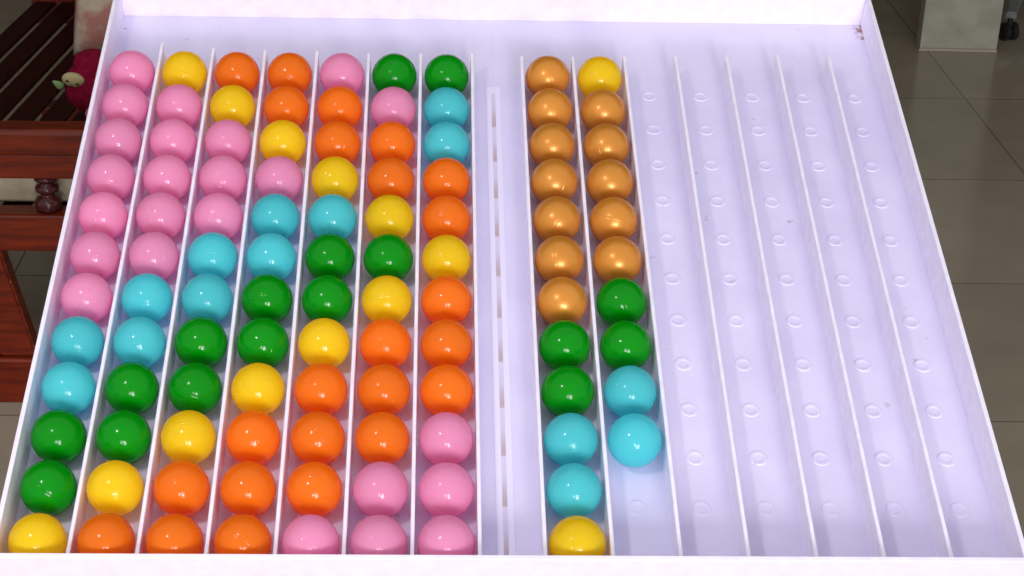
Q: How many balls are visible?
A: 106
